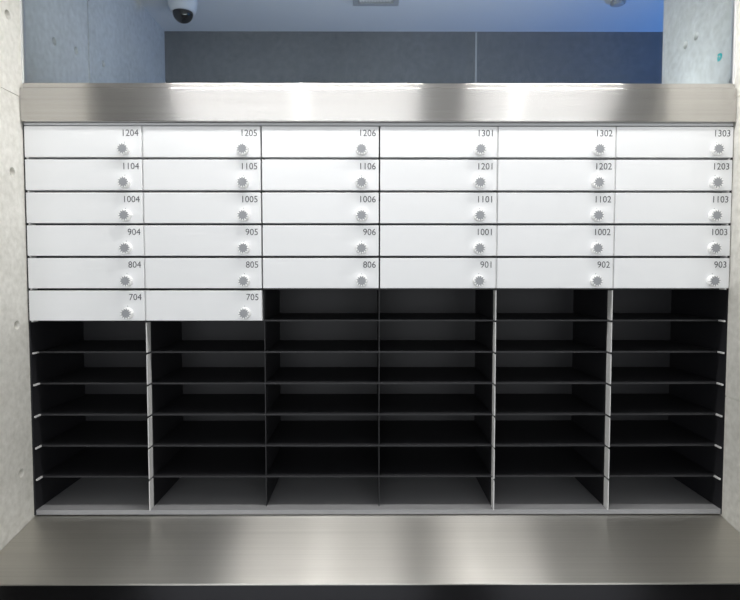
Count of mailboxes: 32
